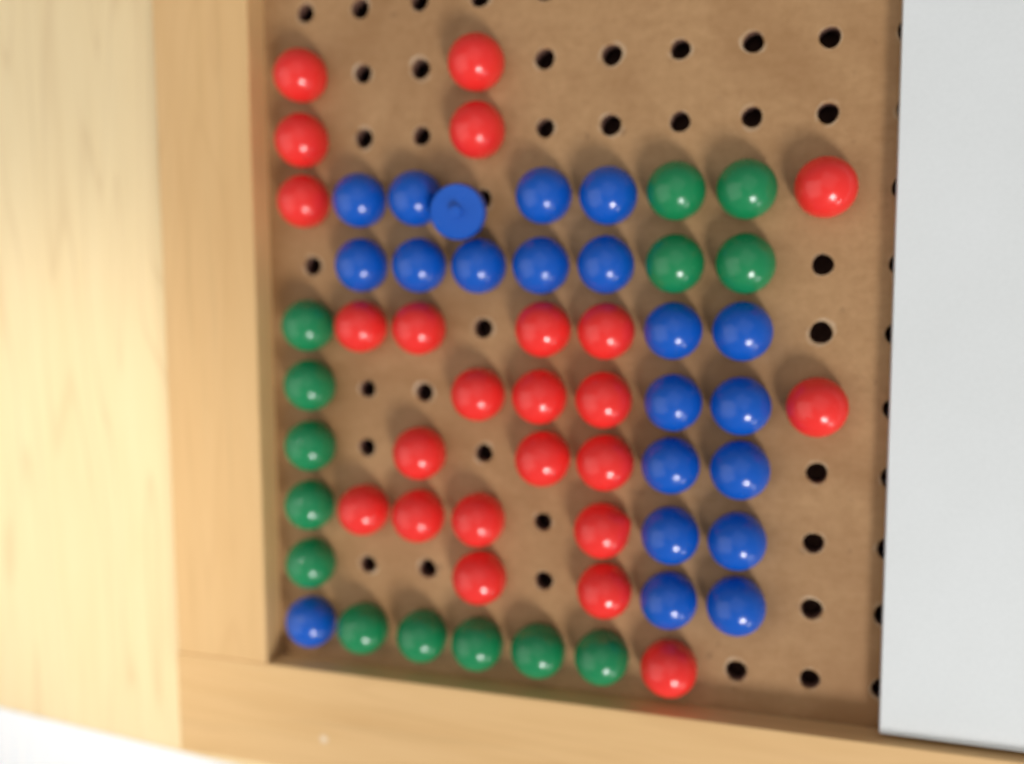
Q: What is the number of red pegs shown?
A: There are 24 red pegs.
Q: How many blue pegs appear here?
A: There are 21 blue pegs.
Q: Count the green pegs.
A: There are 14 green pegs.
